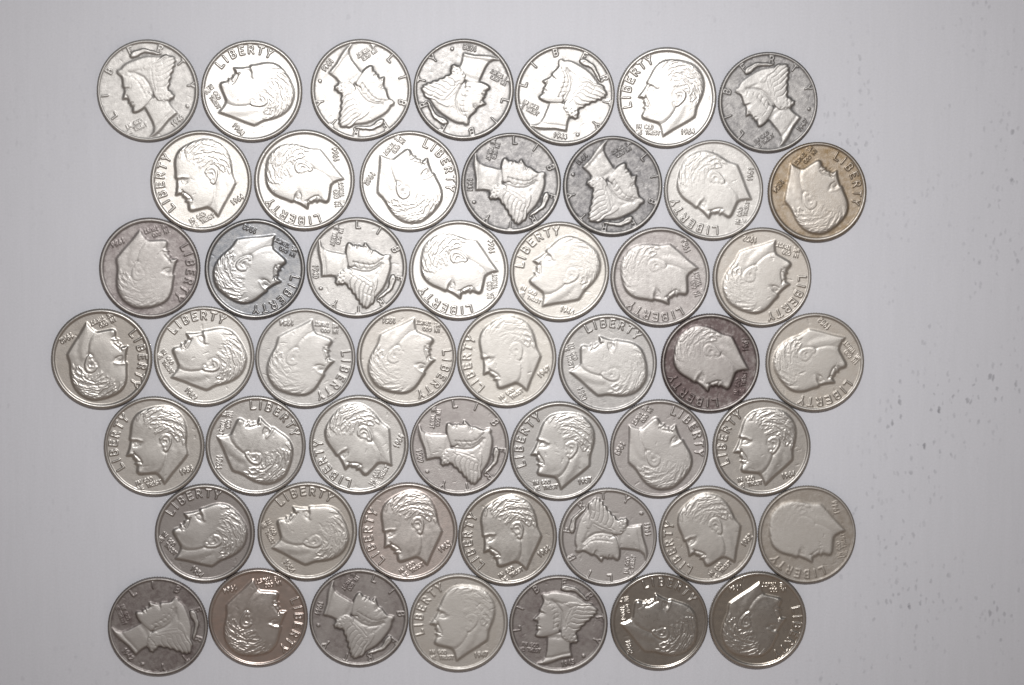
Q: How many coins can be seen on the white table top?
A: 50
